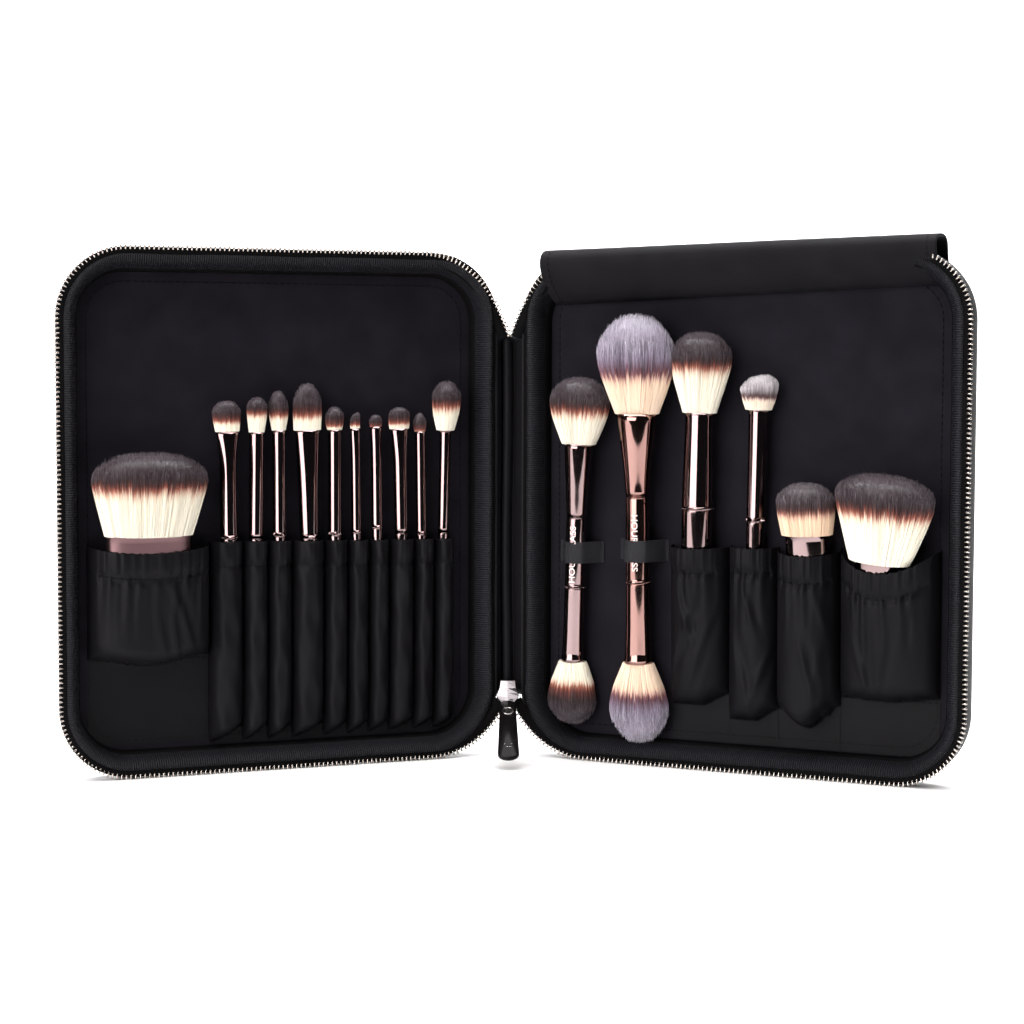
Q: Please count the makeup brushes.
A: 17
